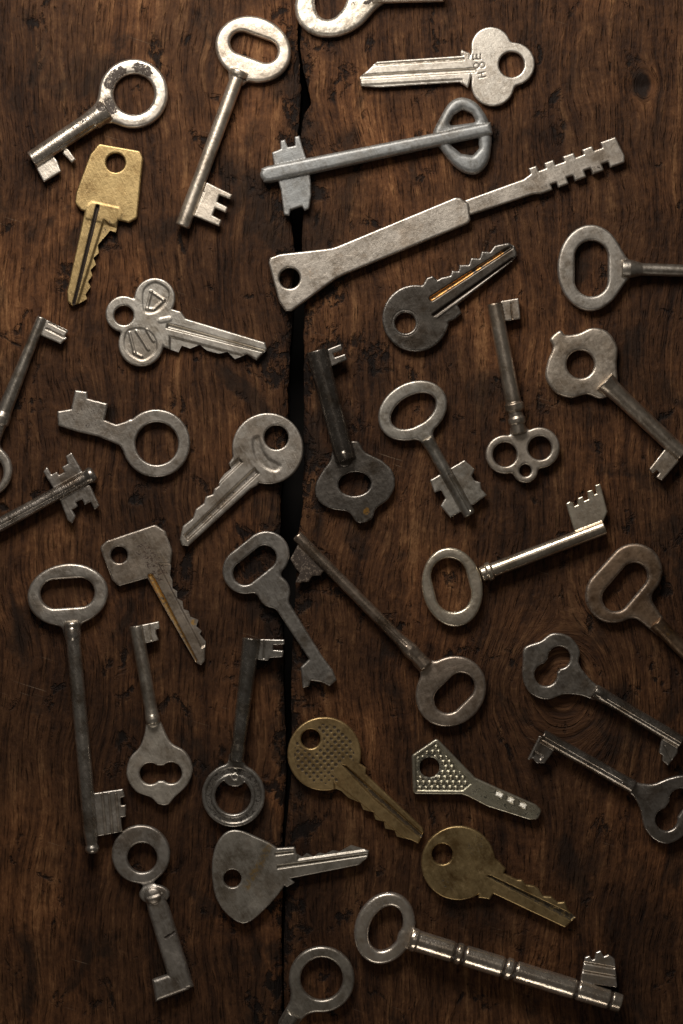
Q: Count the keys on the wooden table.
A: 35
